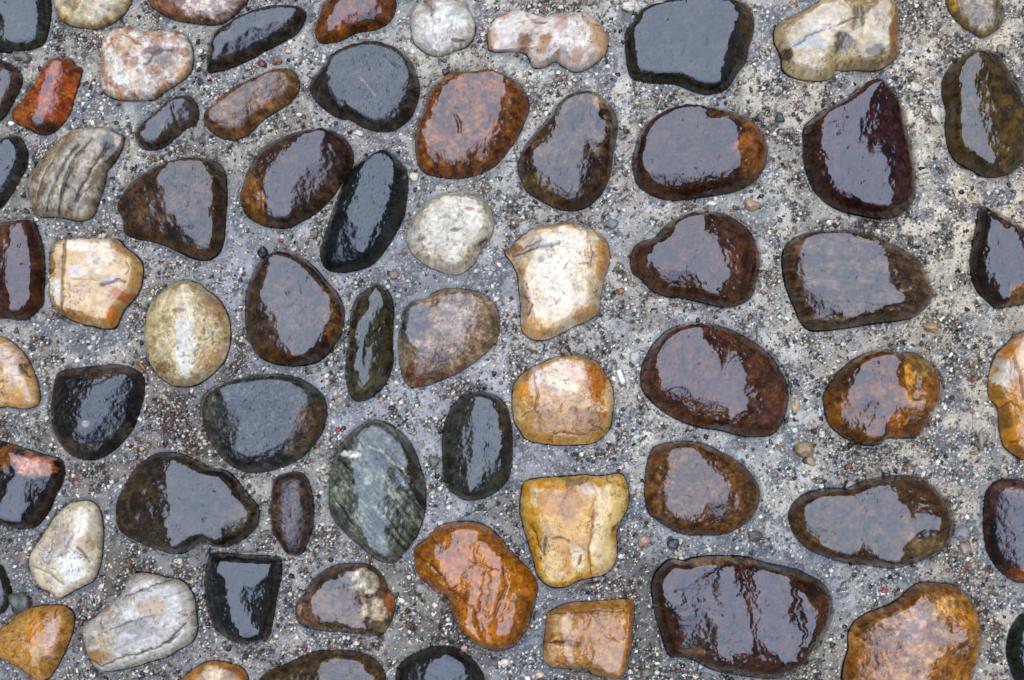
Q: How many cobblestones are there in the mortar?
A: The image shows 67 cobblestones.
